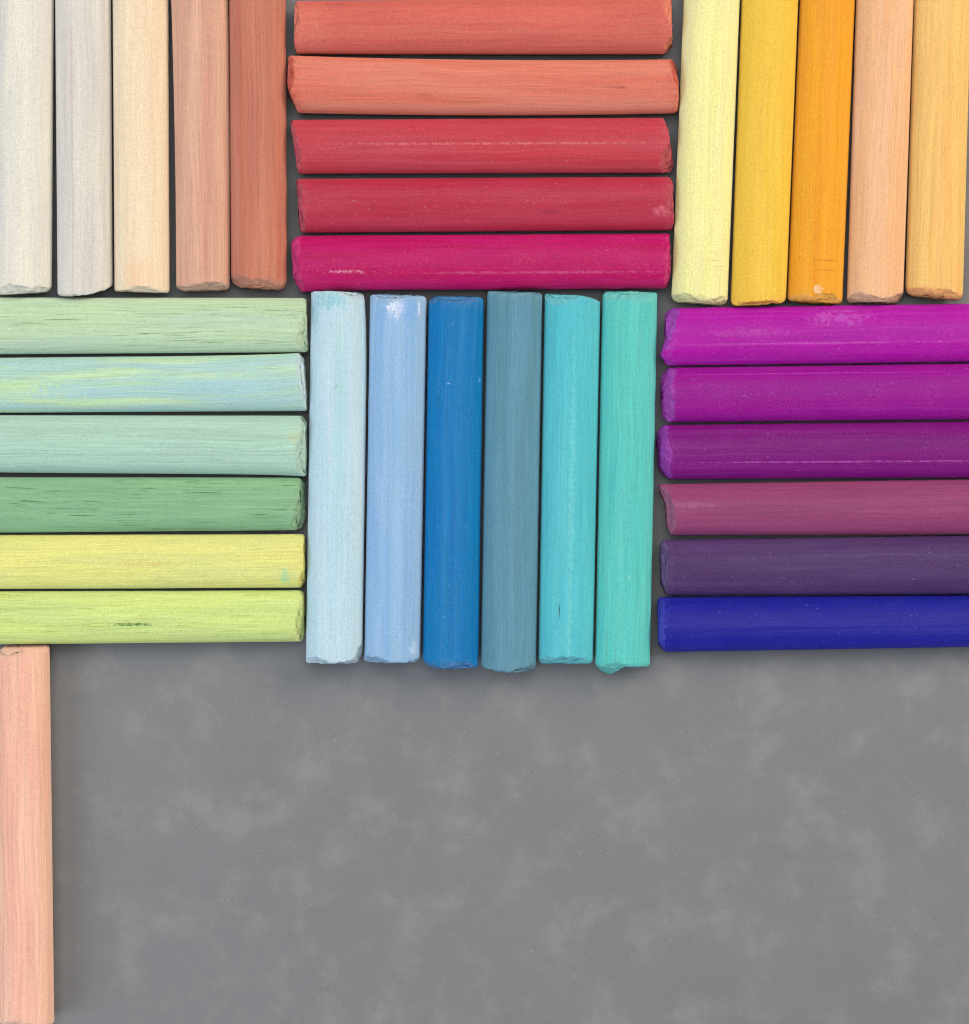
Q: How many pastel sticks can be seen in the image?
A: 34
